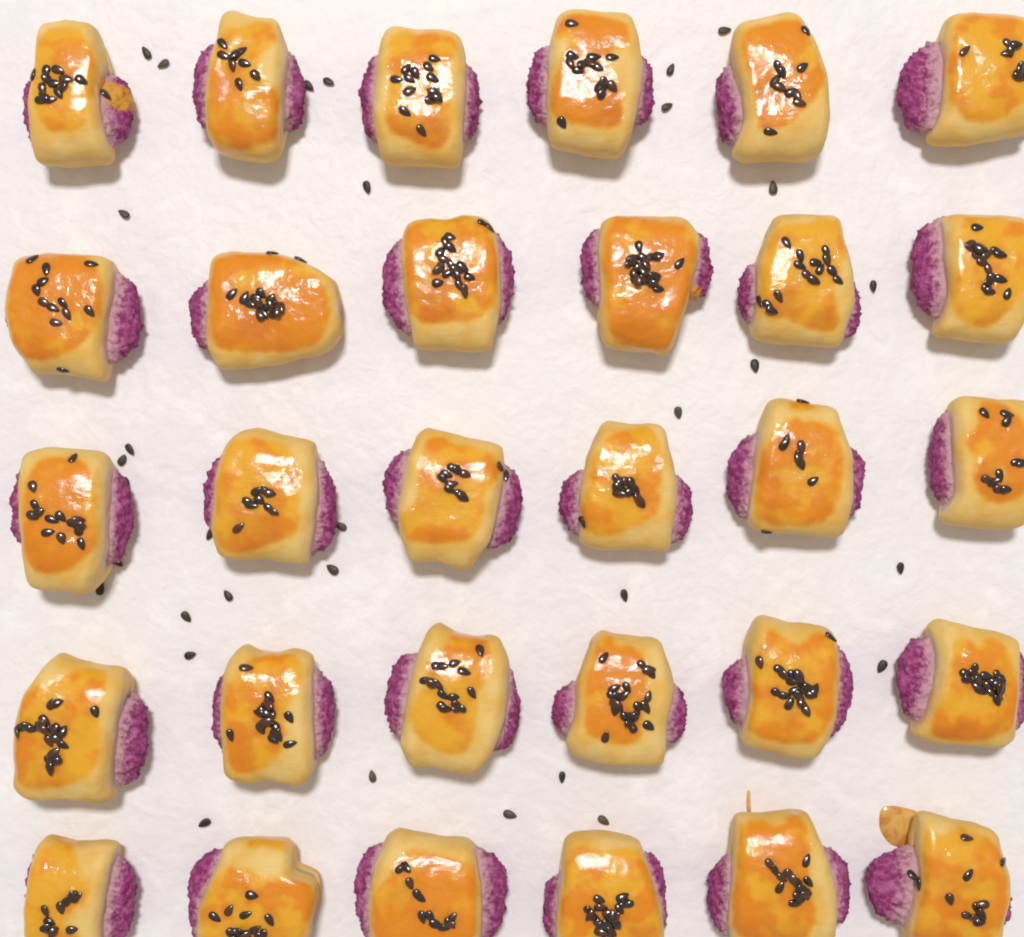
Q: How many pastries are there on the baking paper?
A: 30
